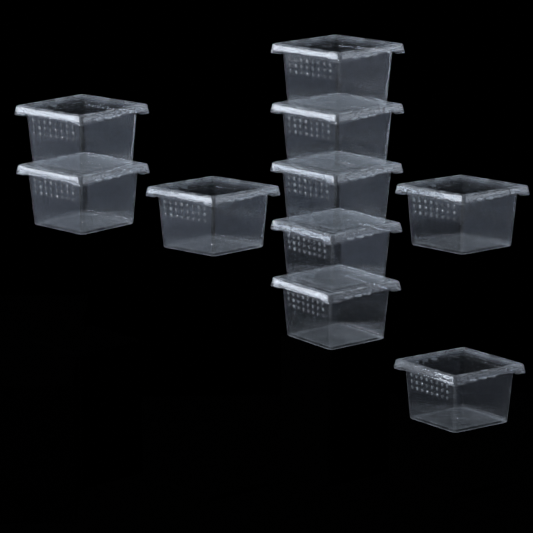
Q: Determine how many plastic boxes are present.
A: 10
